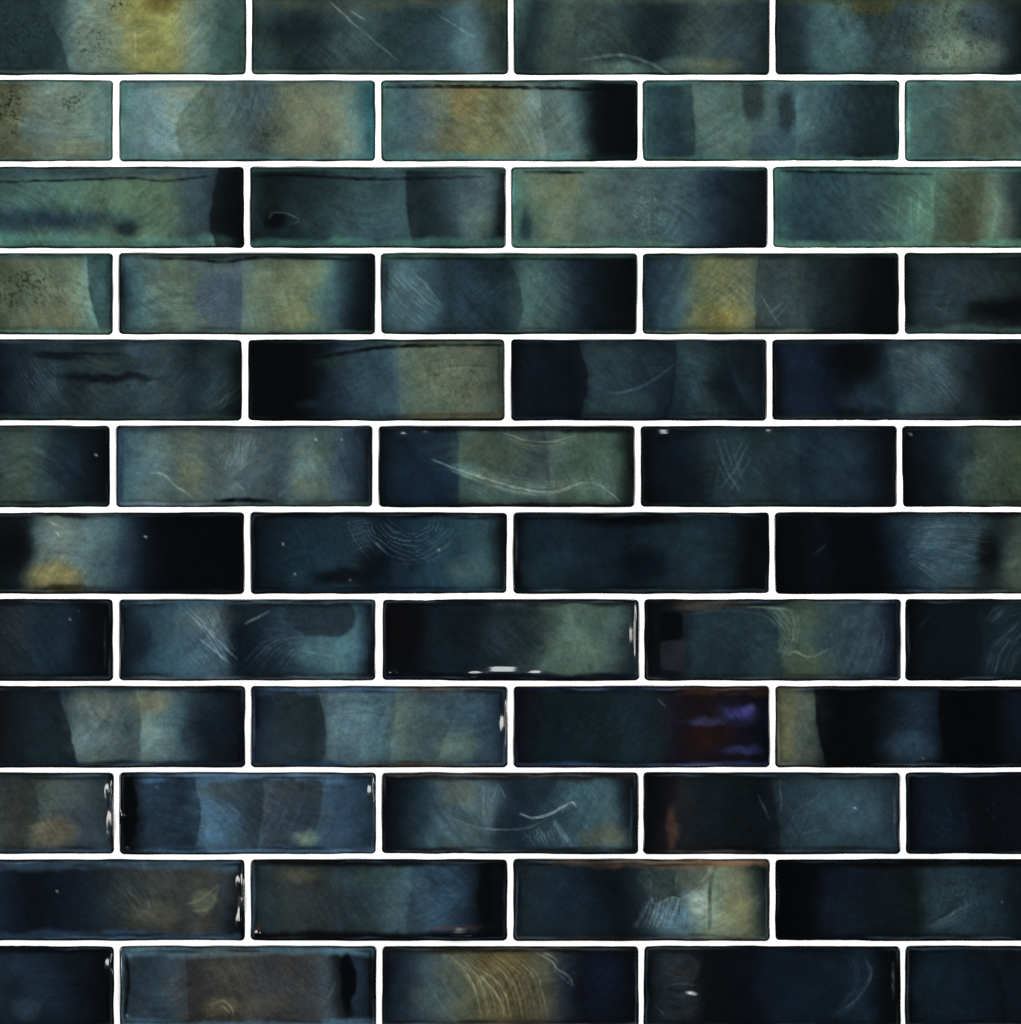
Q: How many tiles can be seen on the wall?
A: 54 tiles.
